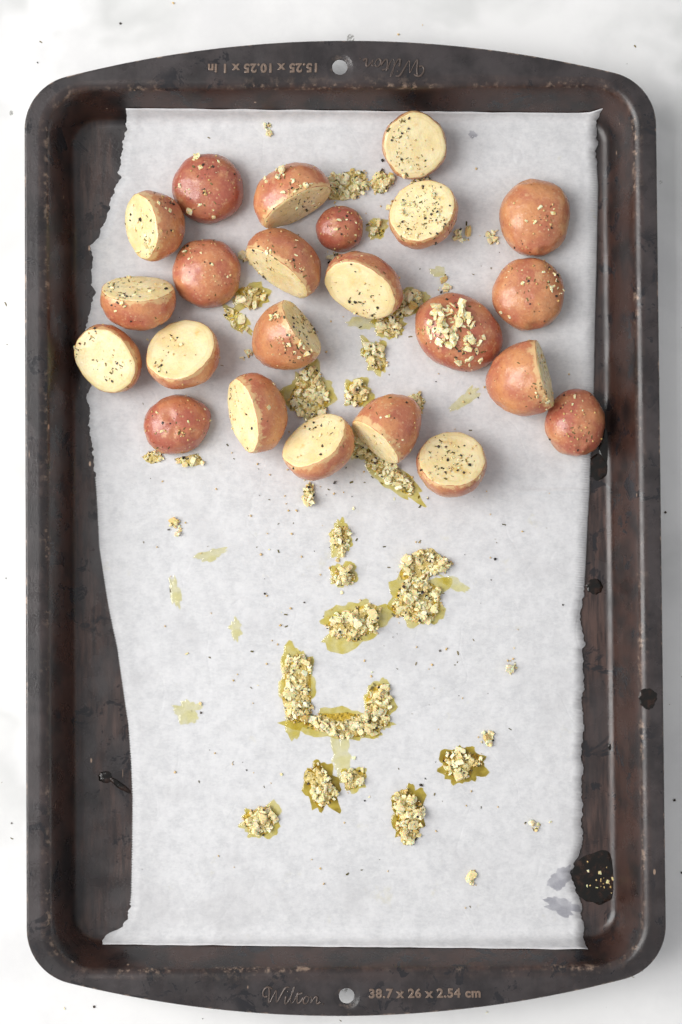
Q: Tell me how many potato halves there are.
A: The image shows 23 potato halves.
